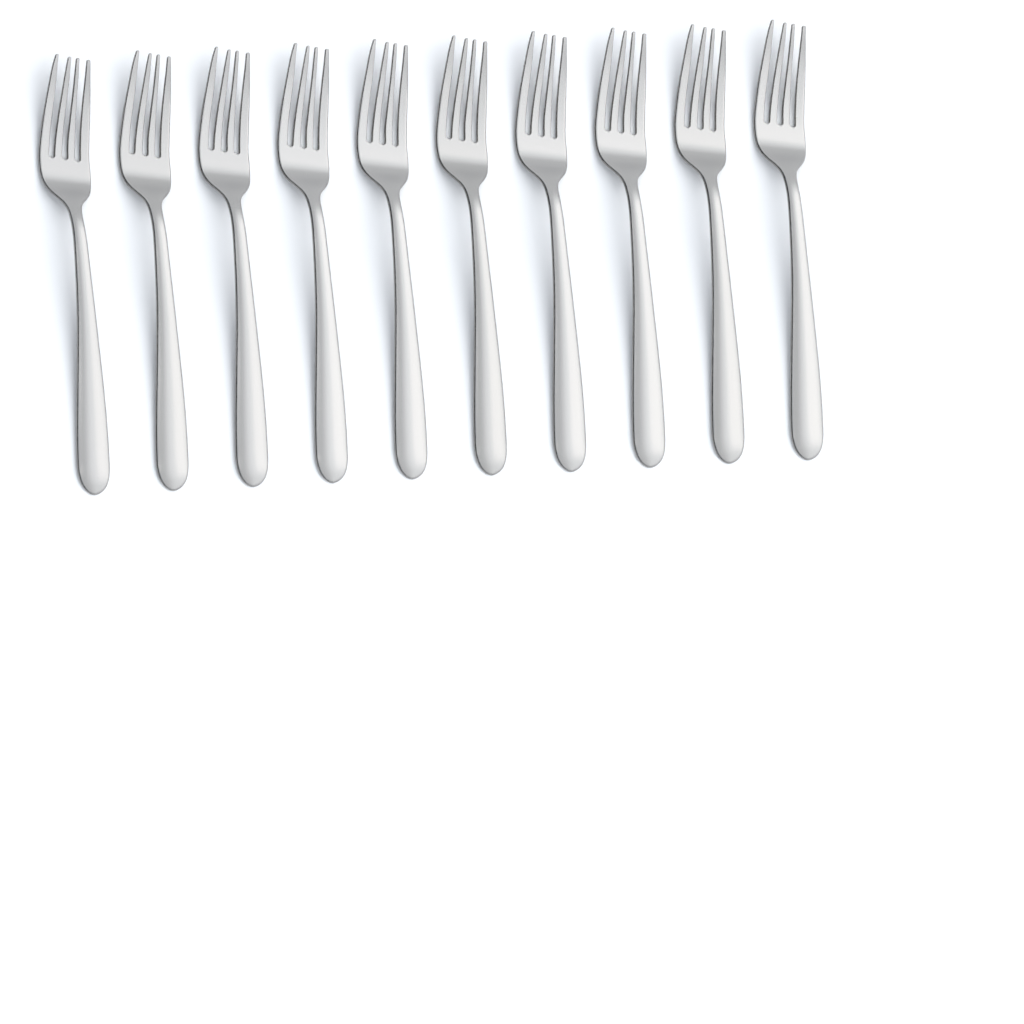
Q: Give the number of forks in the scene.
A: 10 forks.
